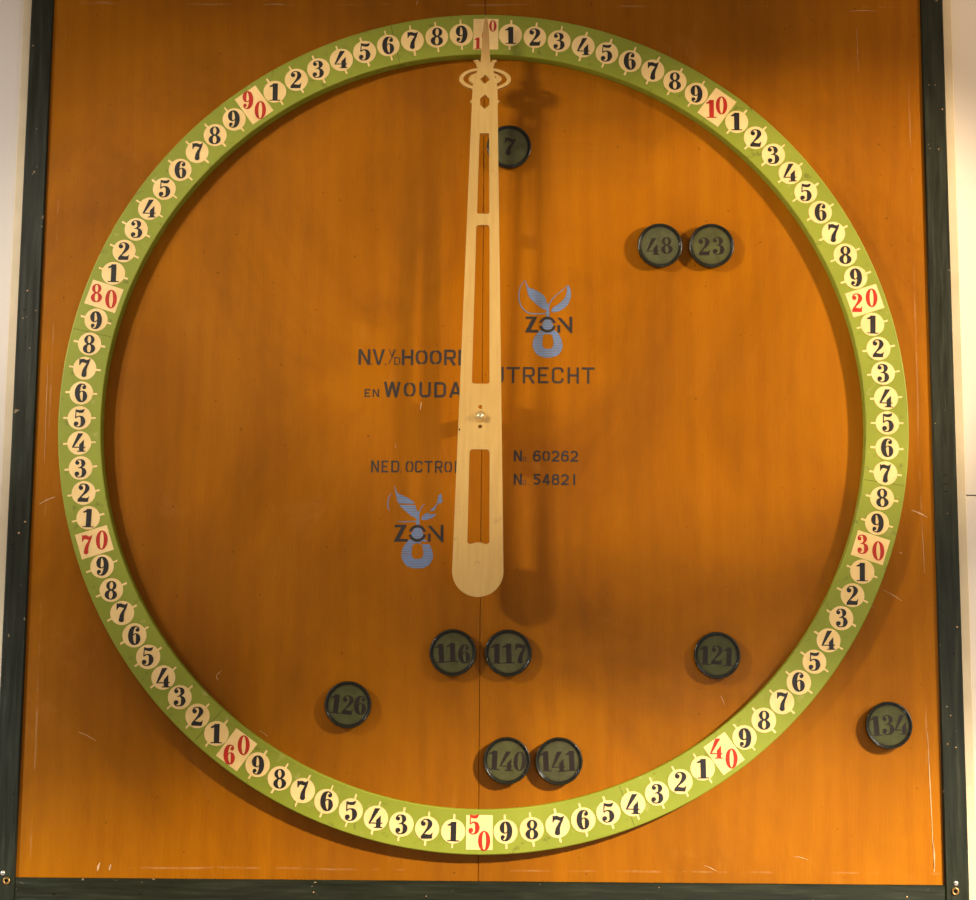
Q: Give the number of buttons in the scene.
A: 10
